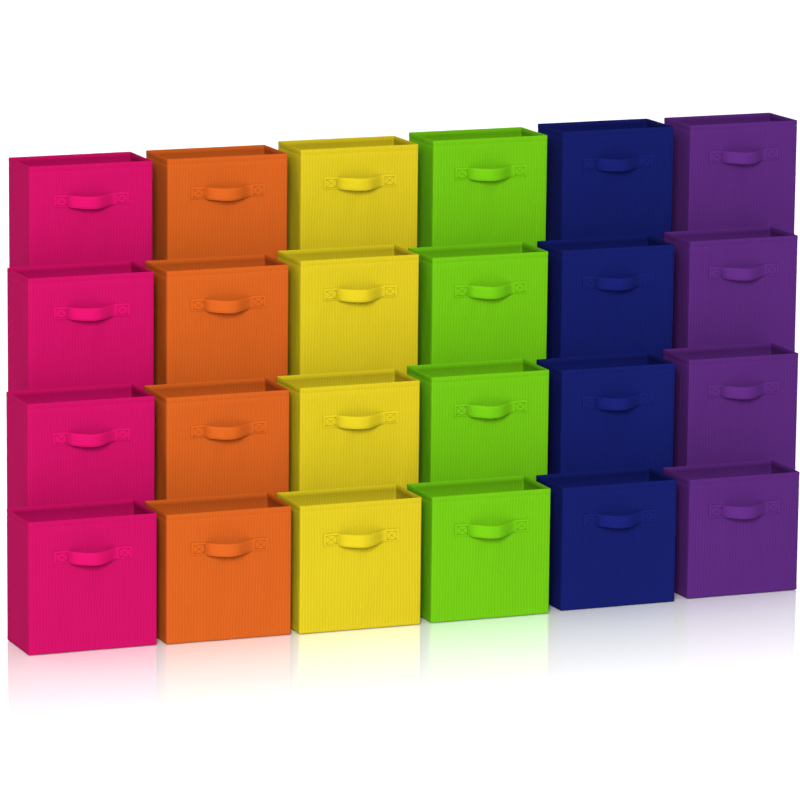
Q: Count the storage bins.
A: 24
